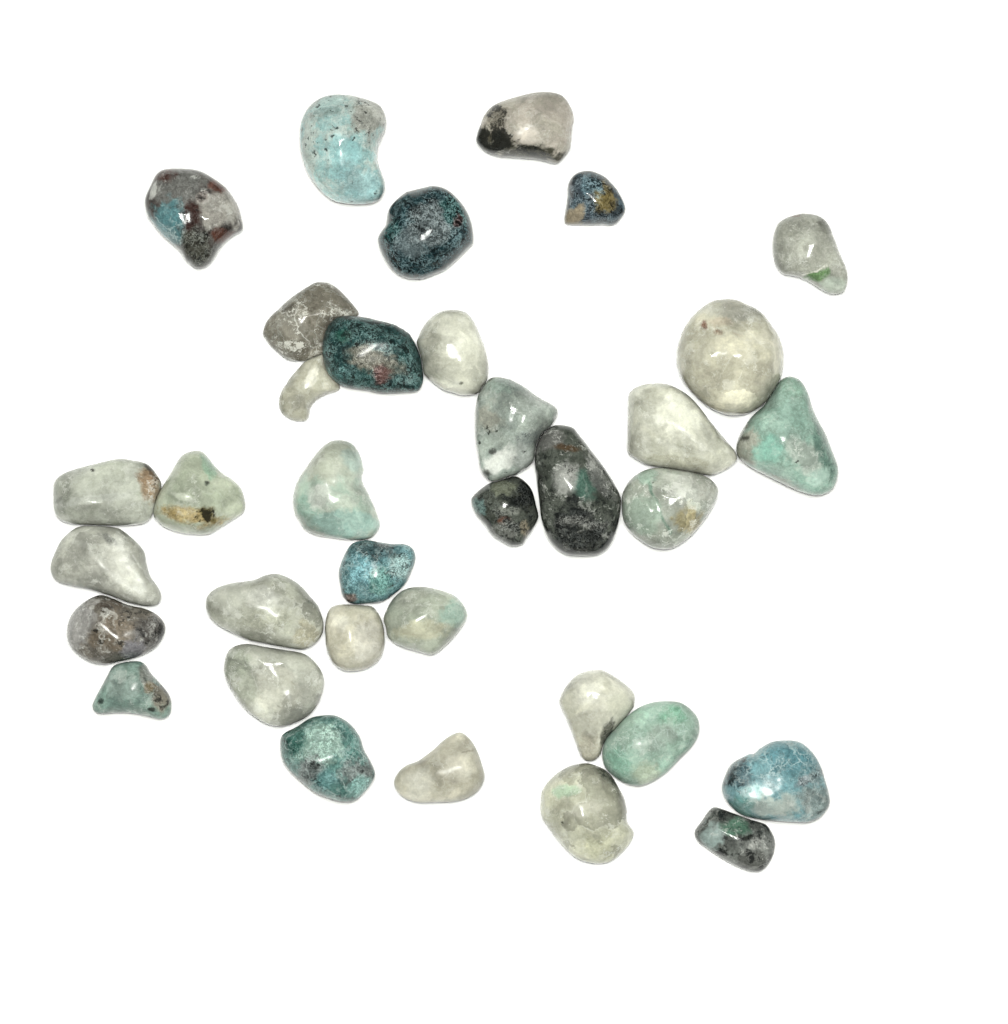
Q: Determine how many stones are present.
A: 35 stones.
